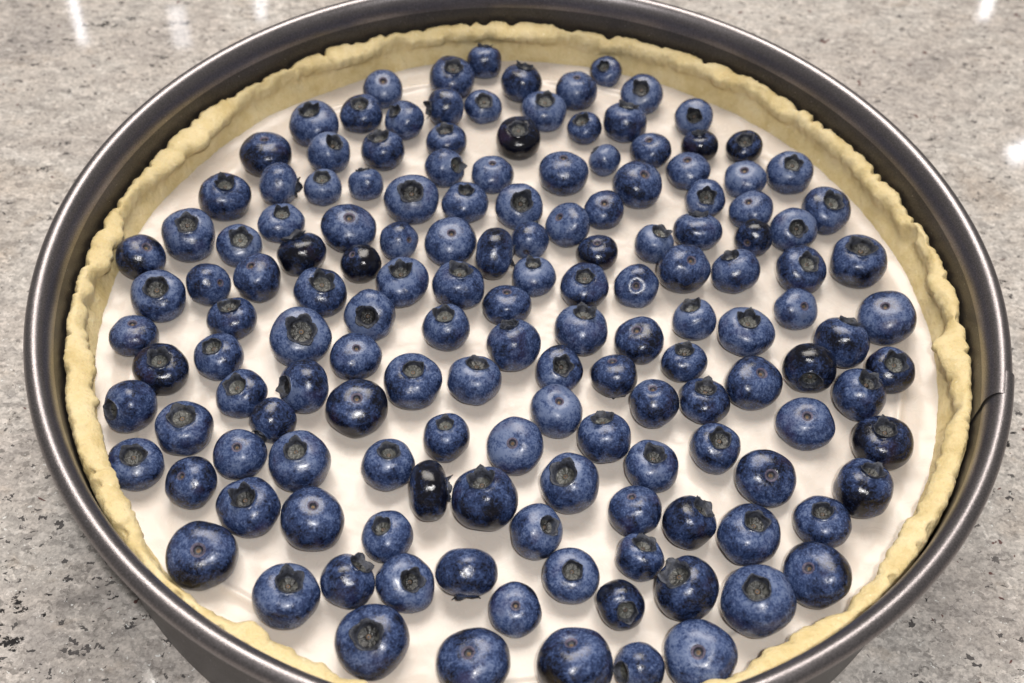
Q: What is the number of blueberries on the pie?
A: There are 150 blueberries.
